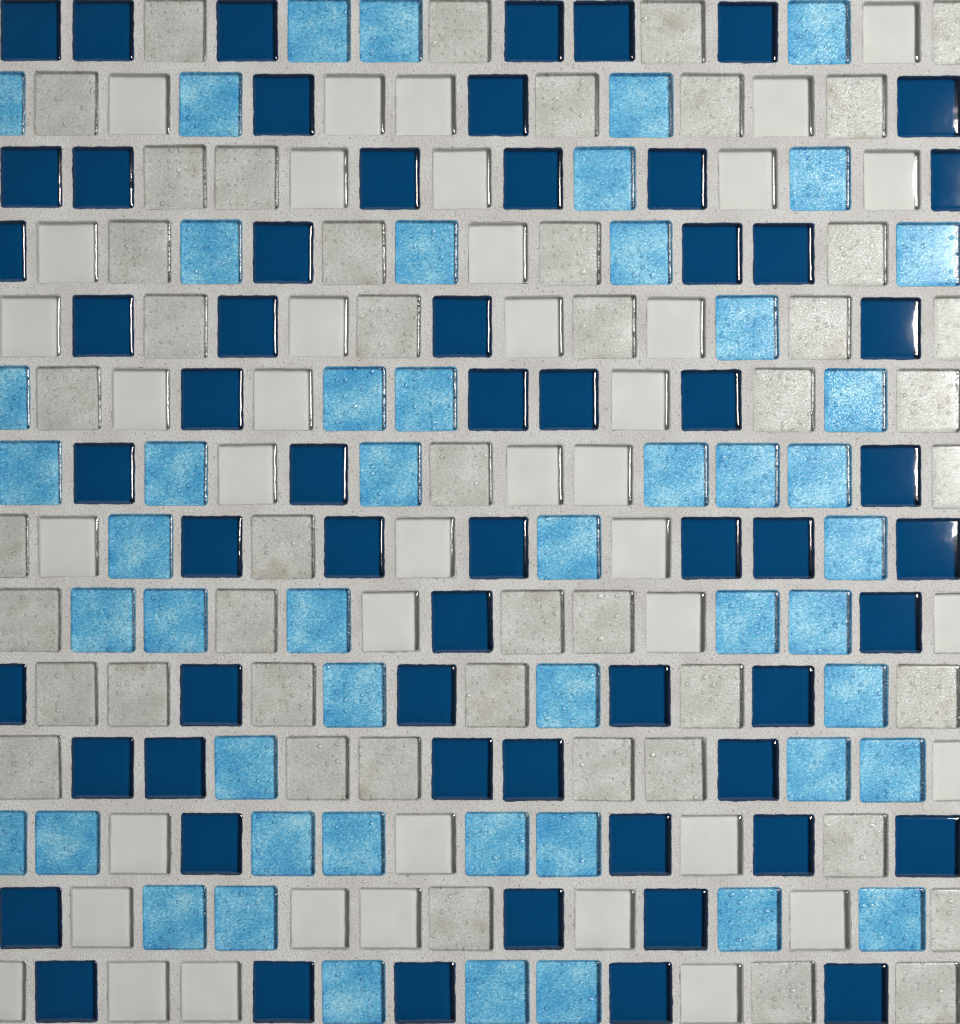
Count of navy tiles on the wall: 60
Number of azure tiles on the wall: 50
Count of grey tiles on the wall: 46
